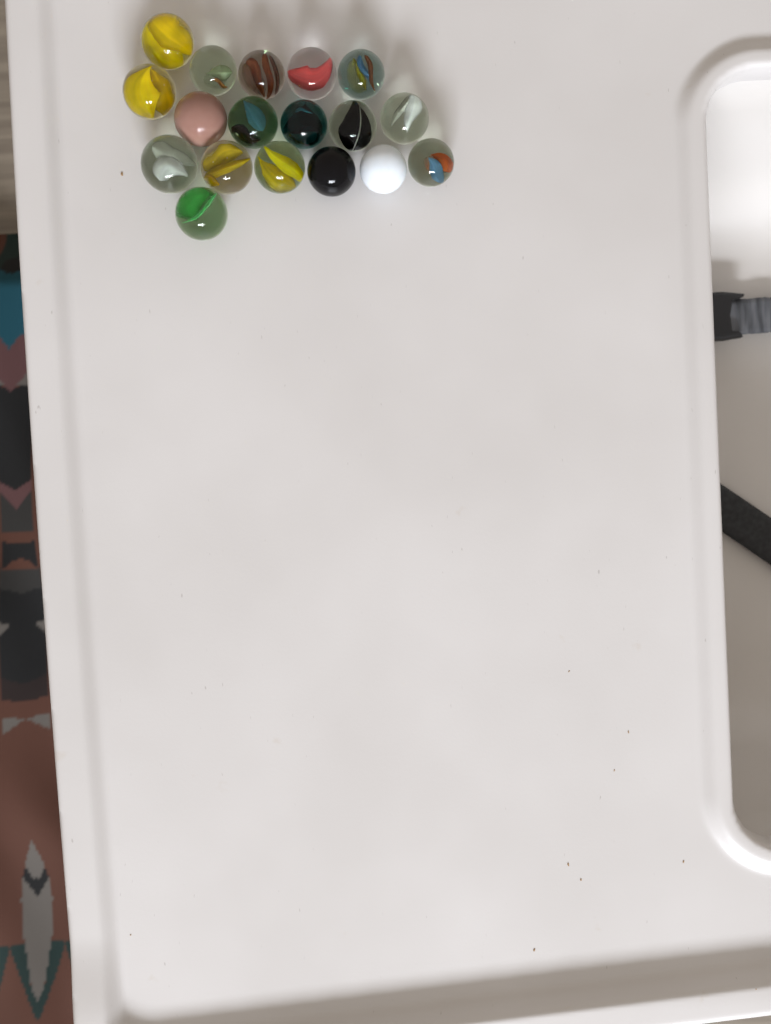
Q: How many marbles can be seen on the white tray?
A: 18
